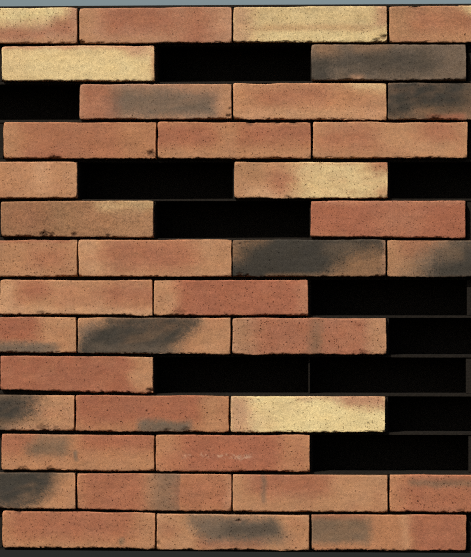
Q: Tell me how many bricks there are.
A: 38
